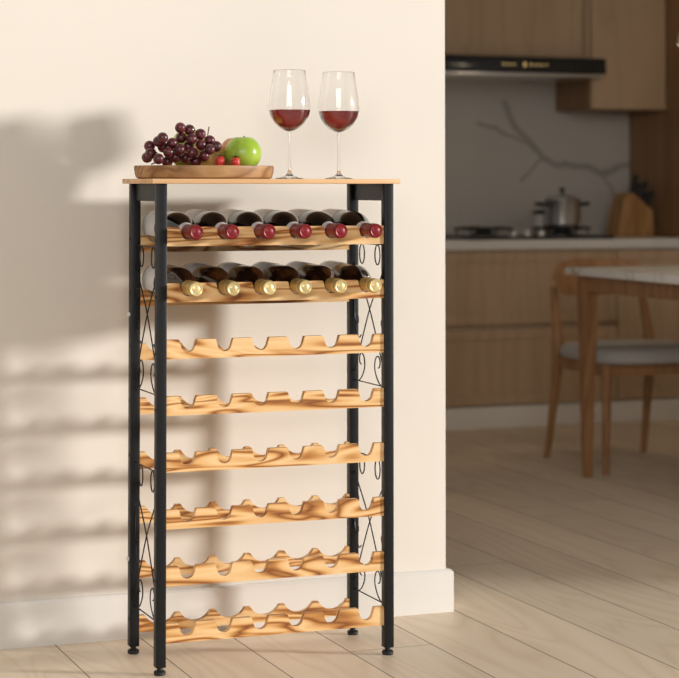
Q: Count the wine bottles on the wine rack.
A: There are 12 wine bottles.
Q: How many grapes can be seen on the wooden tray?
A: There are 26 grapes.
